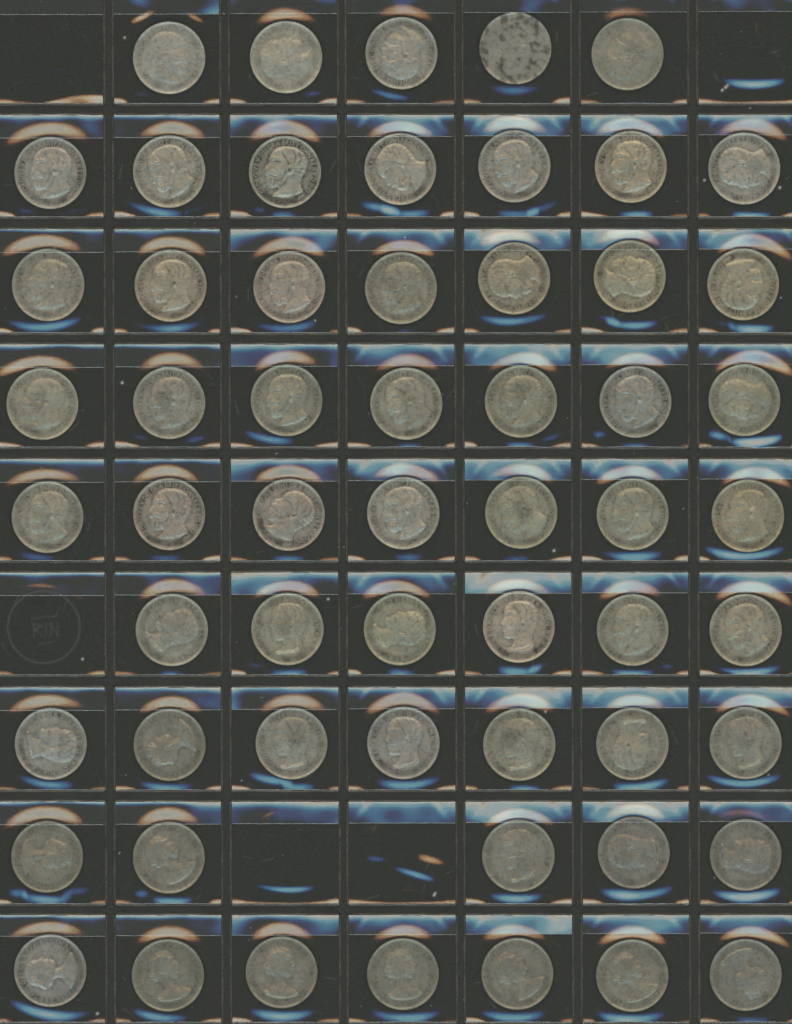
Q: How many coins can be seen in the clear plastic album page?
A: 58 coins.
